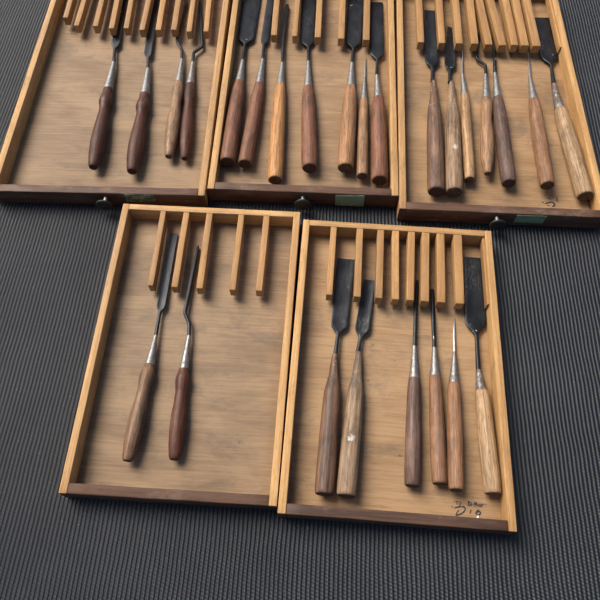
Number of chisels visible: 26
